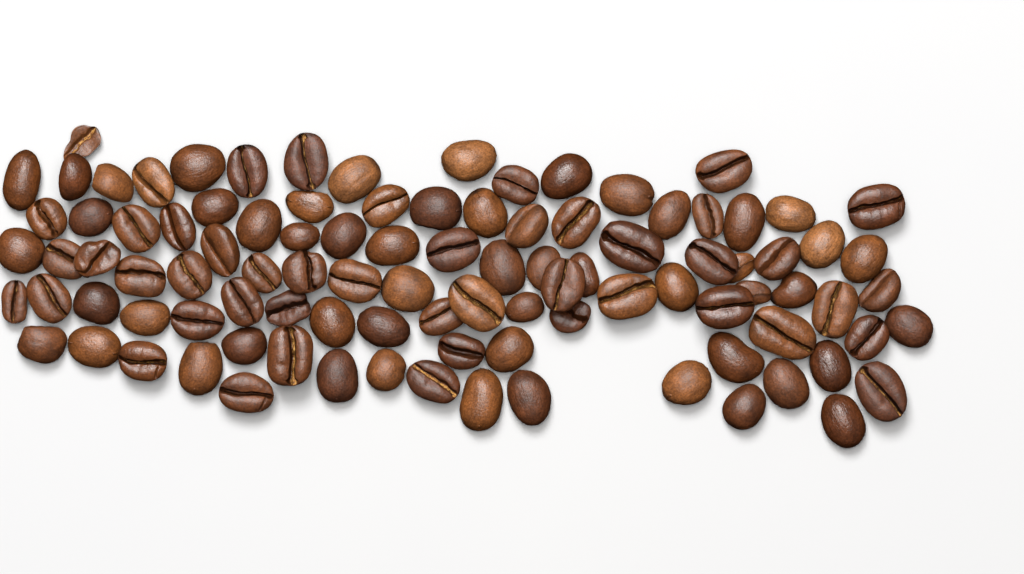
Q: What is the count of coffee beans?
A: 99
